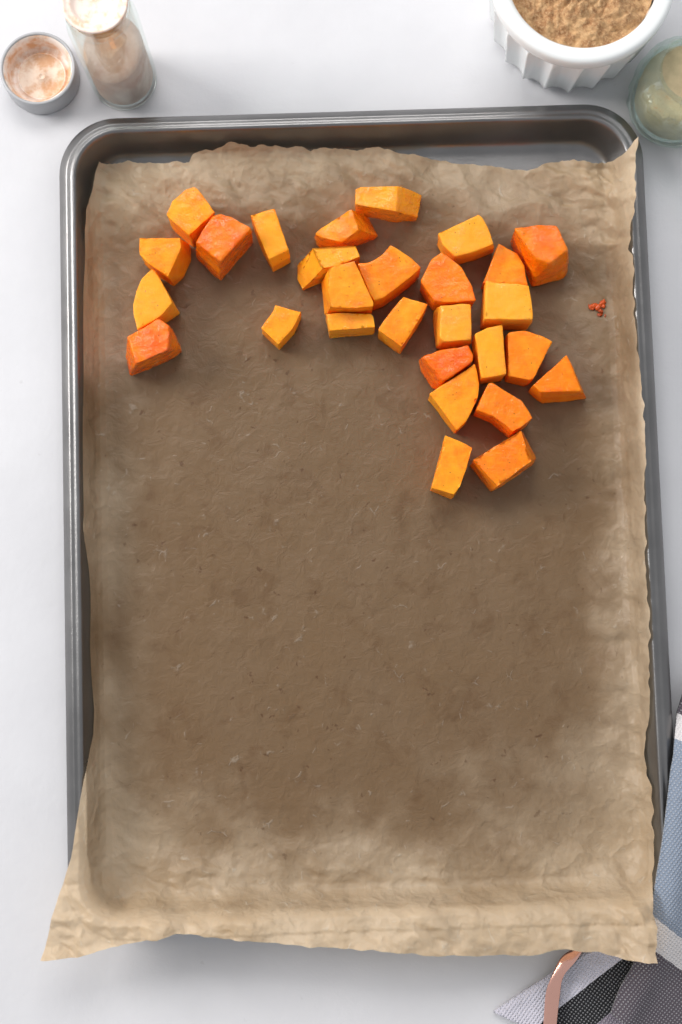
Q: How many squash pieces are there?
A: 28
